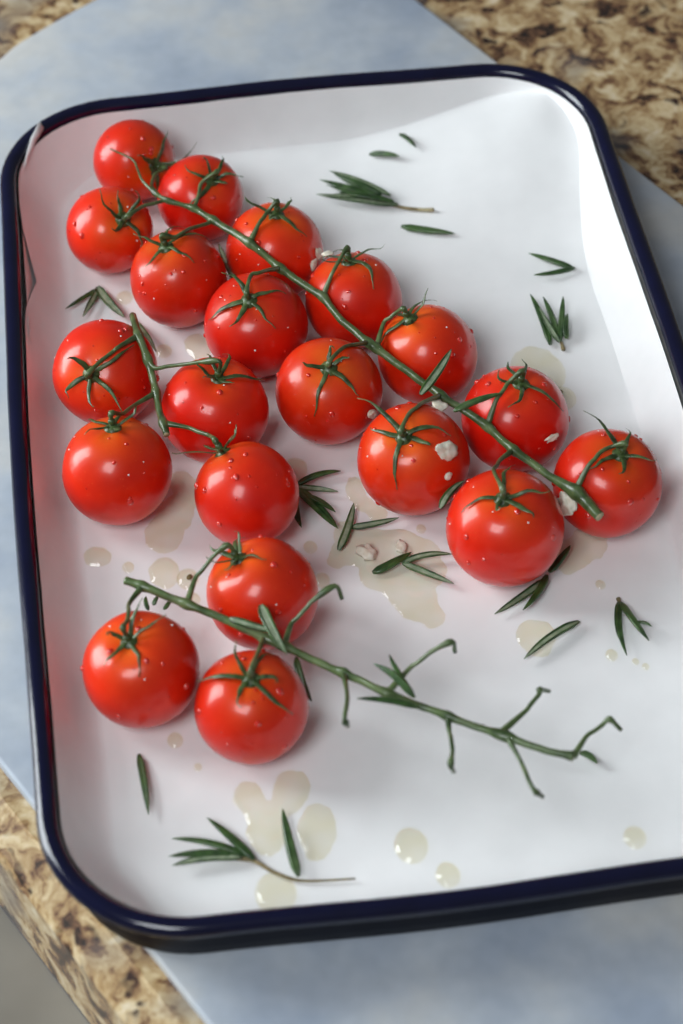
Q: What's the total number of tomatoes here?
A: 20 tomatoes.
